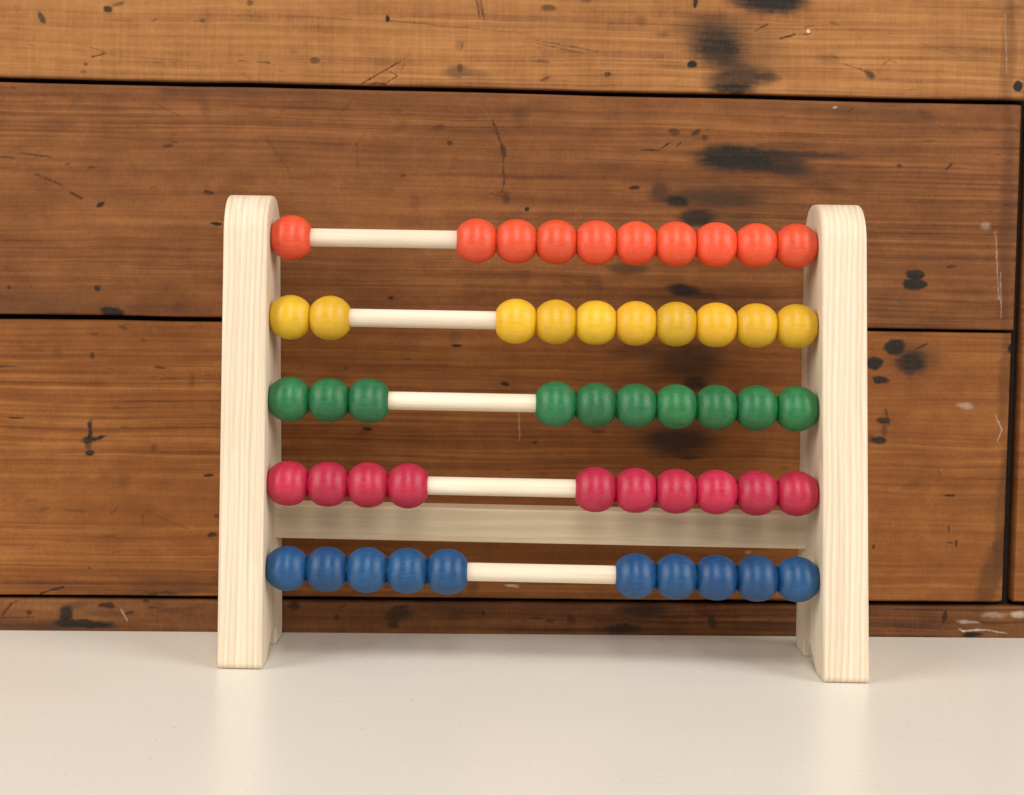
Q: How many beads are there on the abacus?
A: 50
